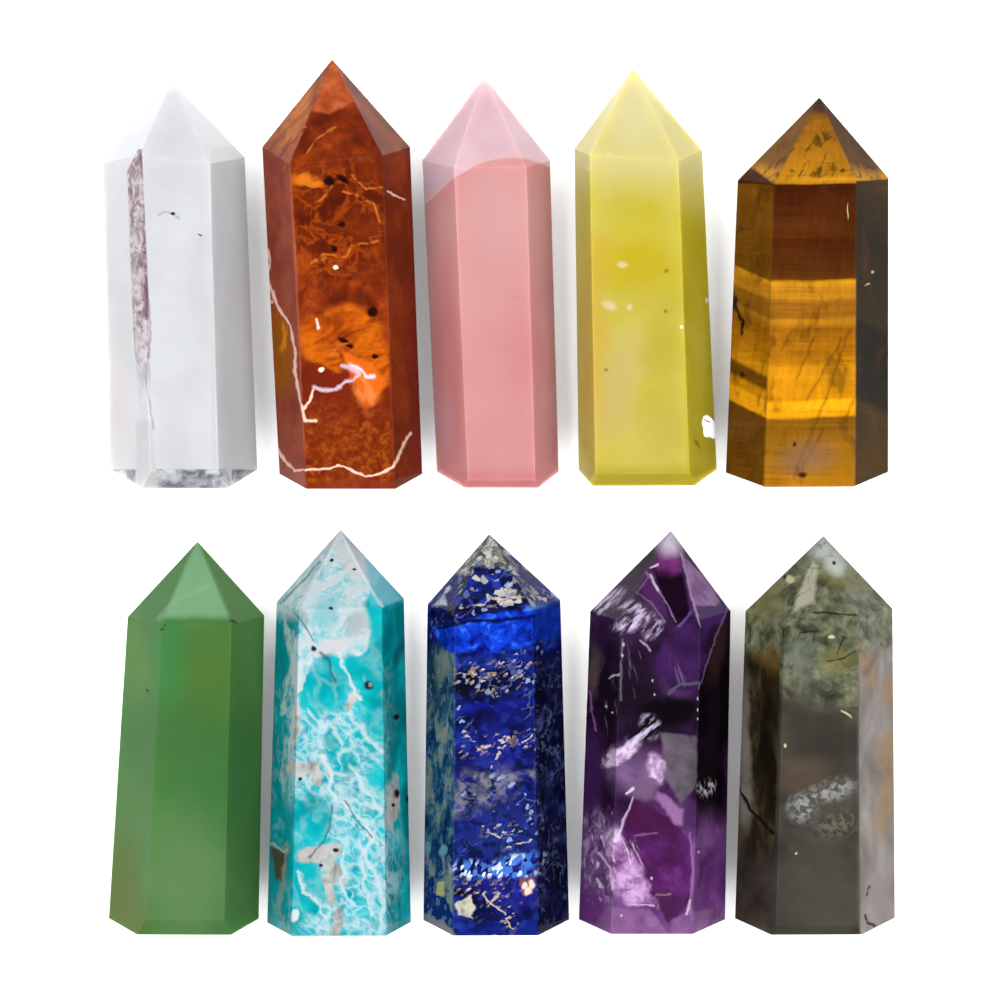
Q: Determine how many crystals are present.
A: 10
